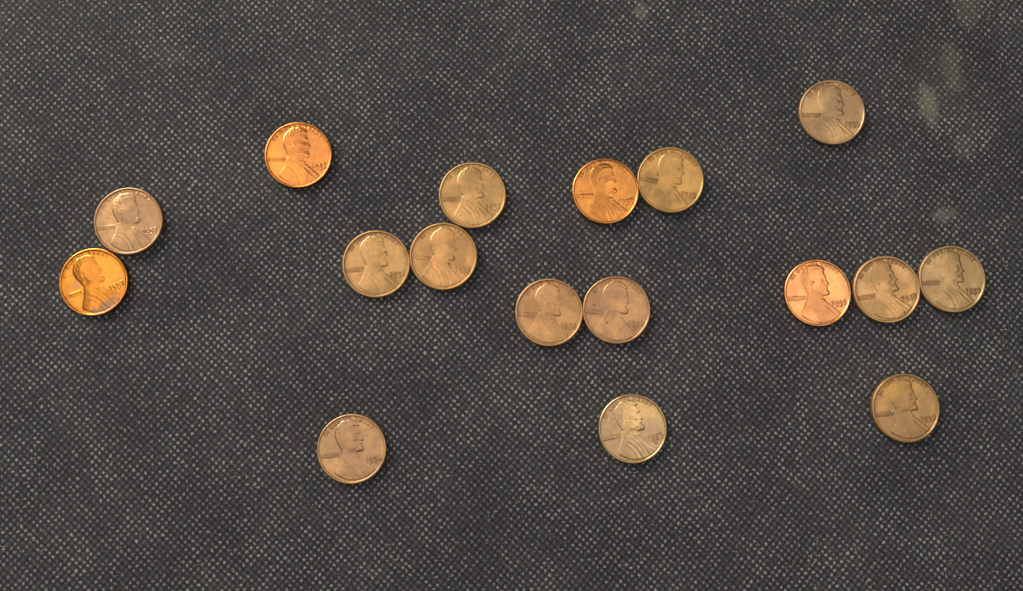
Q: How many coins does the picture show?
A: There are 17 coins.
